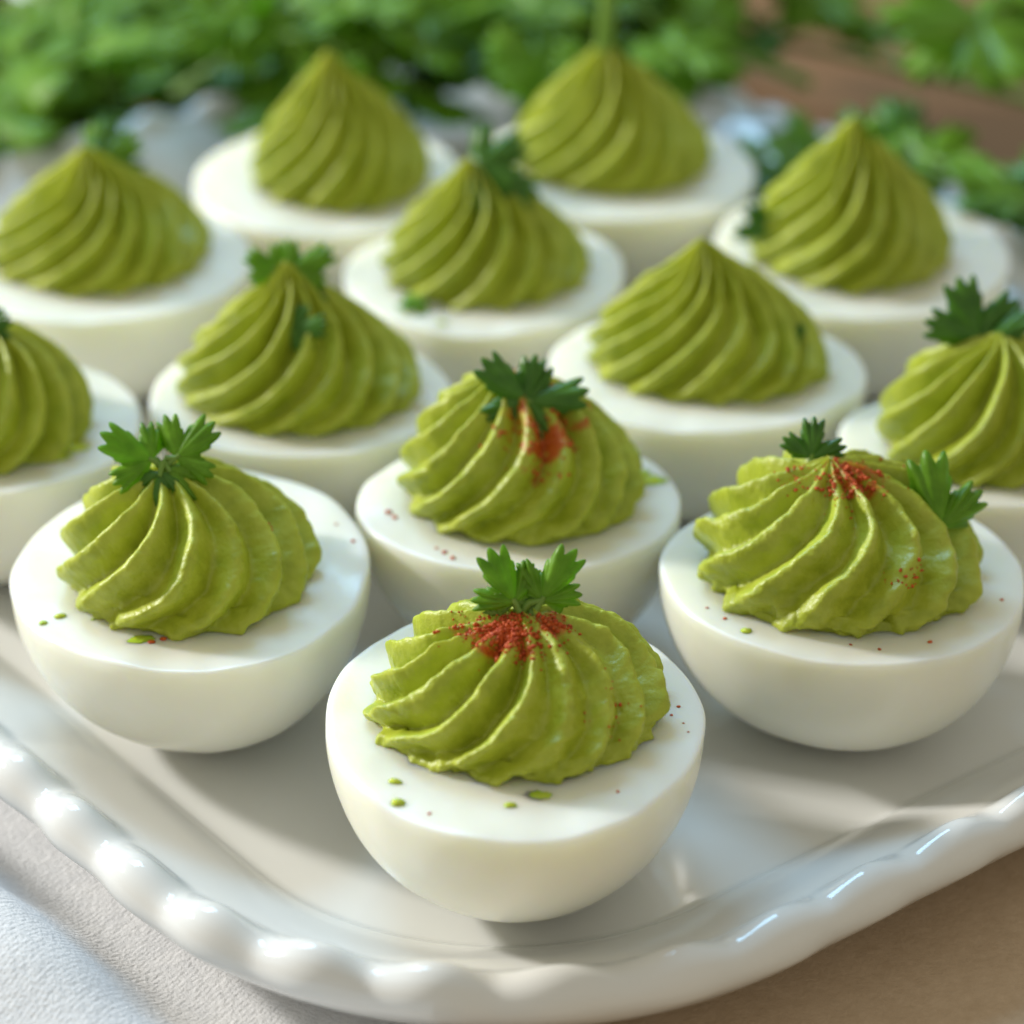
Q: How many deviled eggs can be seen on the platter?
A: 13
